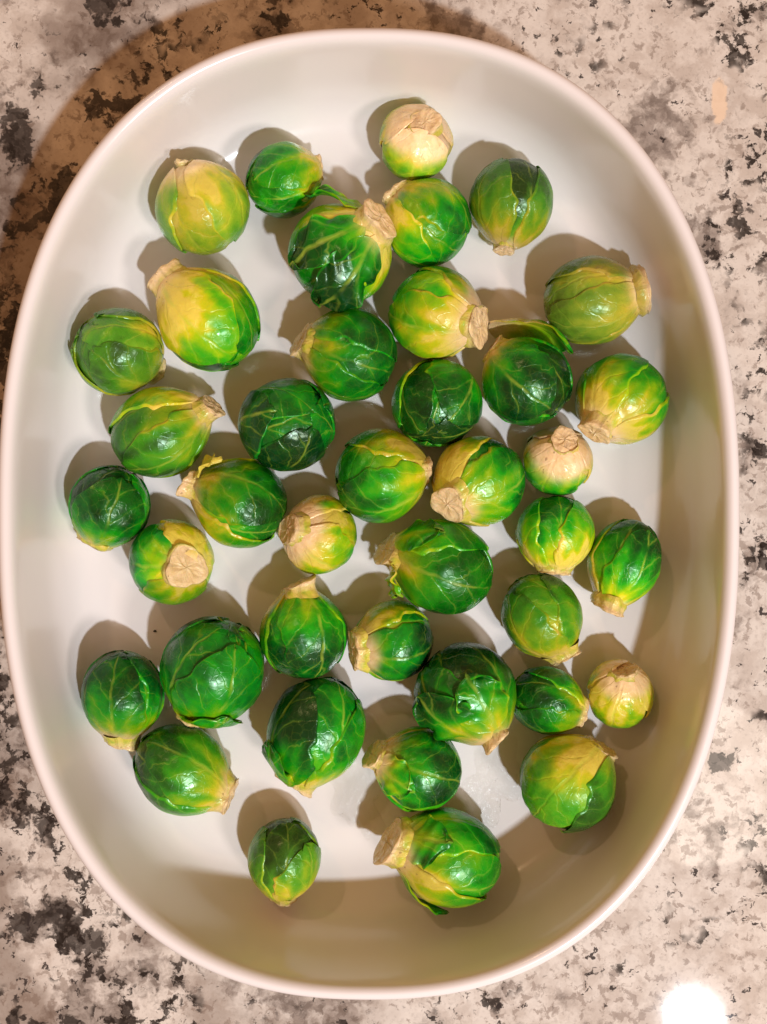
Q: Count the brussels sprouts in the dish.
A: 40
